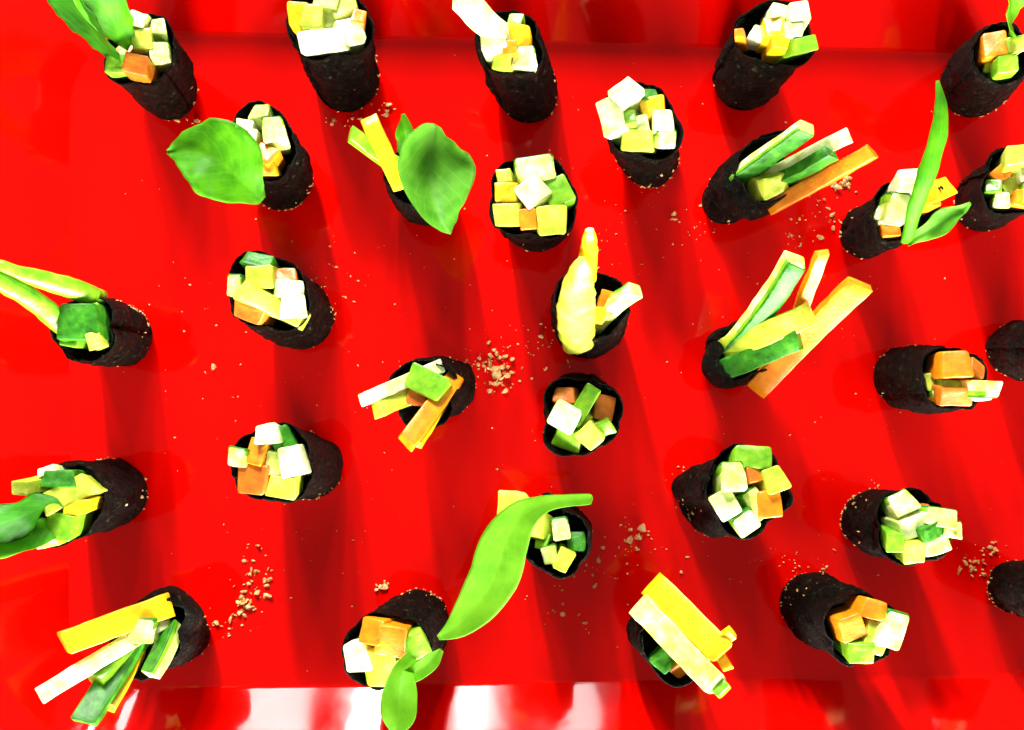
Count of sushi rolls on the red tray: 30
